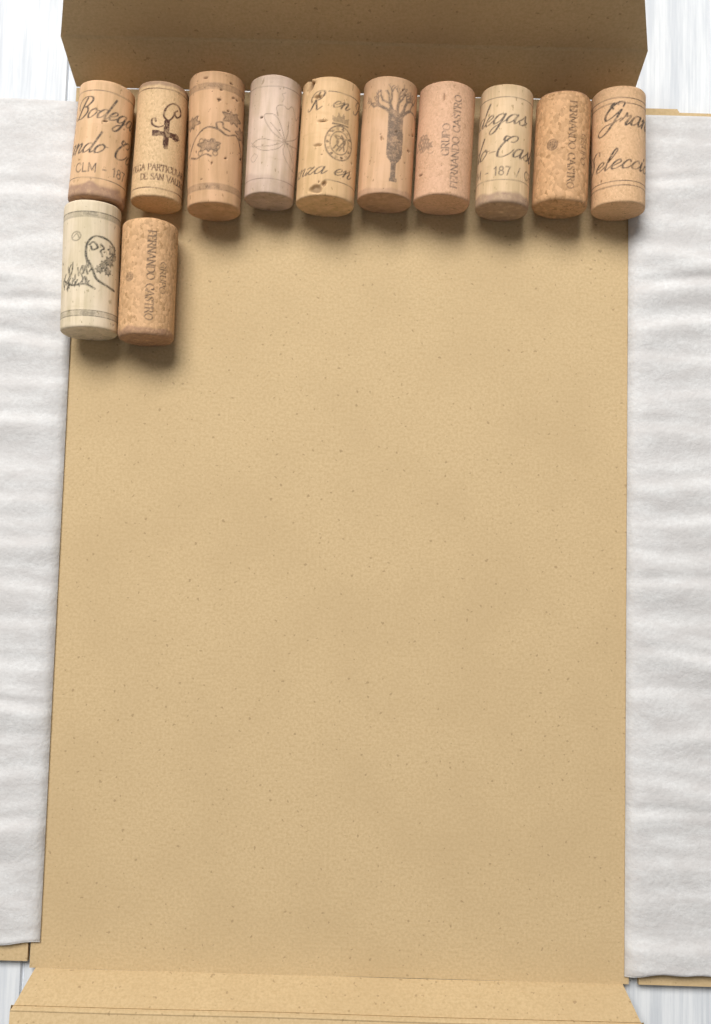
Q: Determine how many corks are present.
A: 12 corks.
